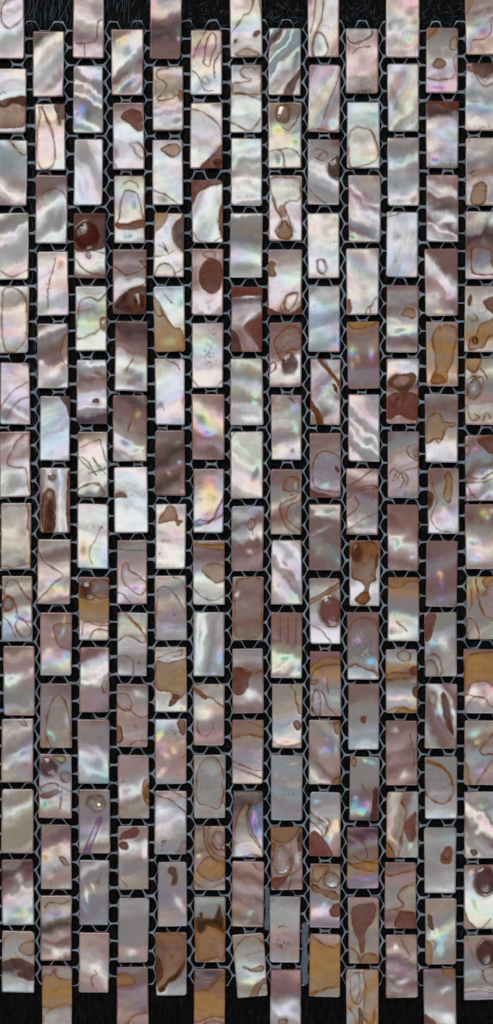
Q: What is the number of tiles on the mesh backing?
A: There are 182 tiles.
